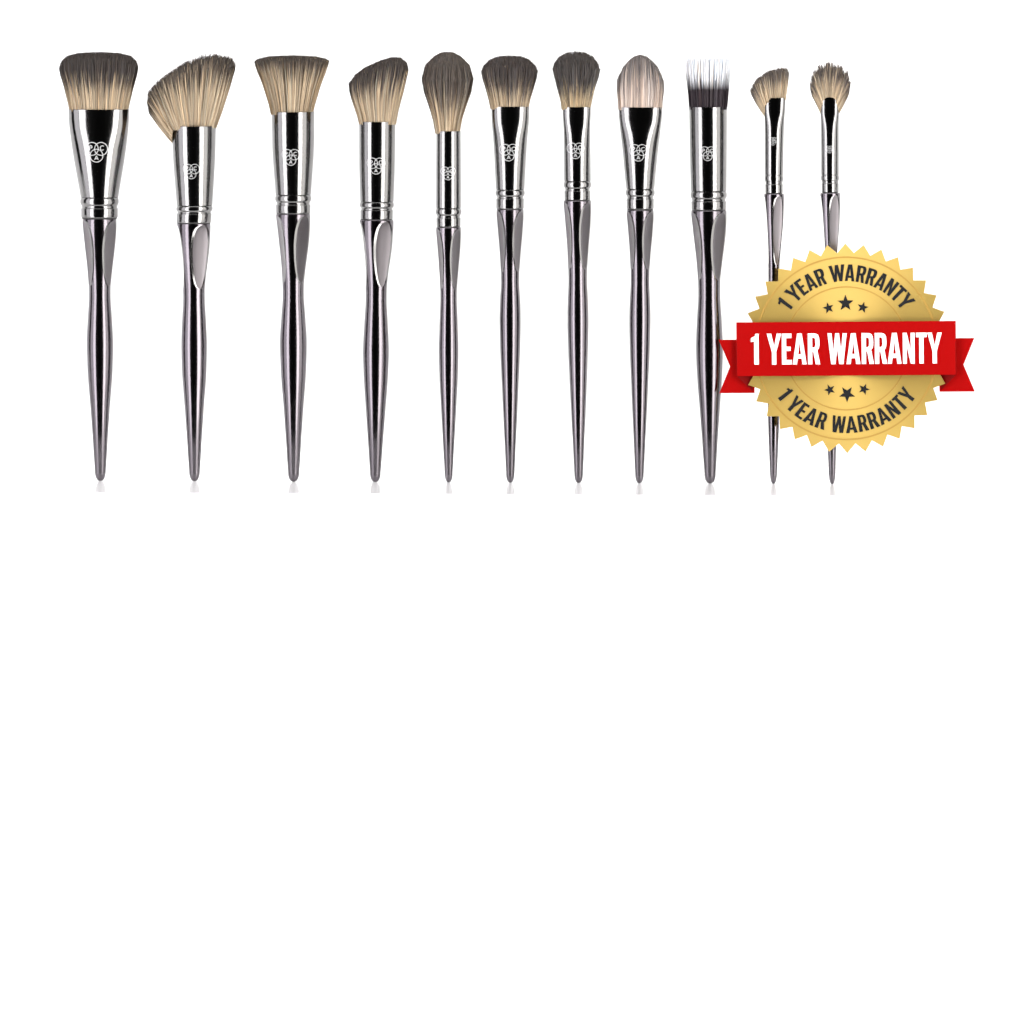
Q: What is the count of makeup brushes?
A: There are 11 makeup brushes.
